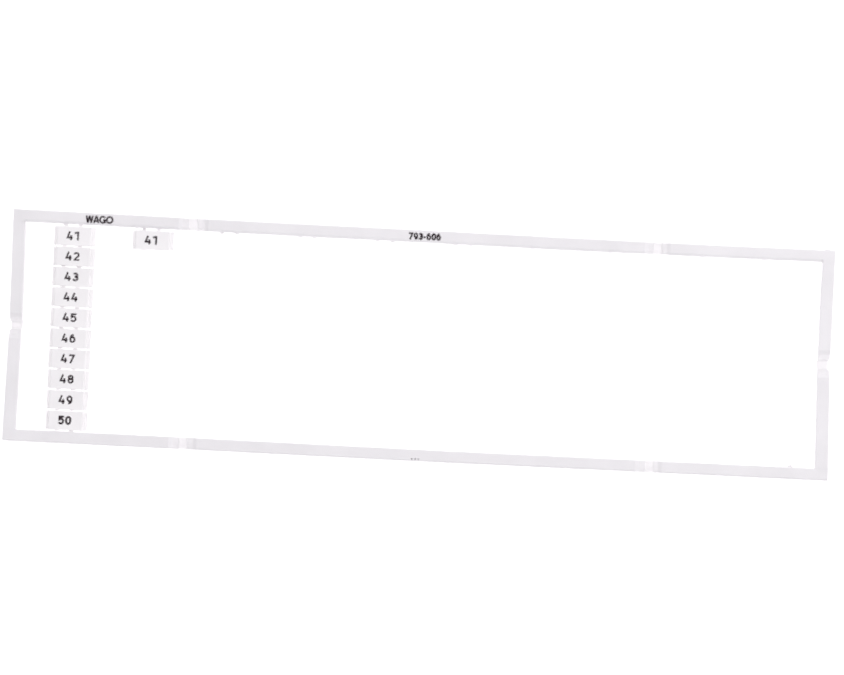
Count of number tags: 11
